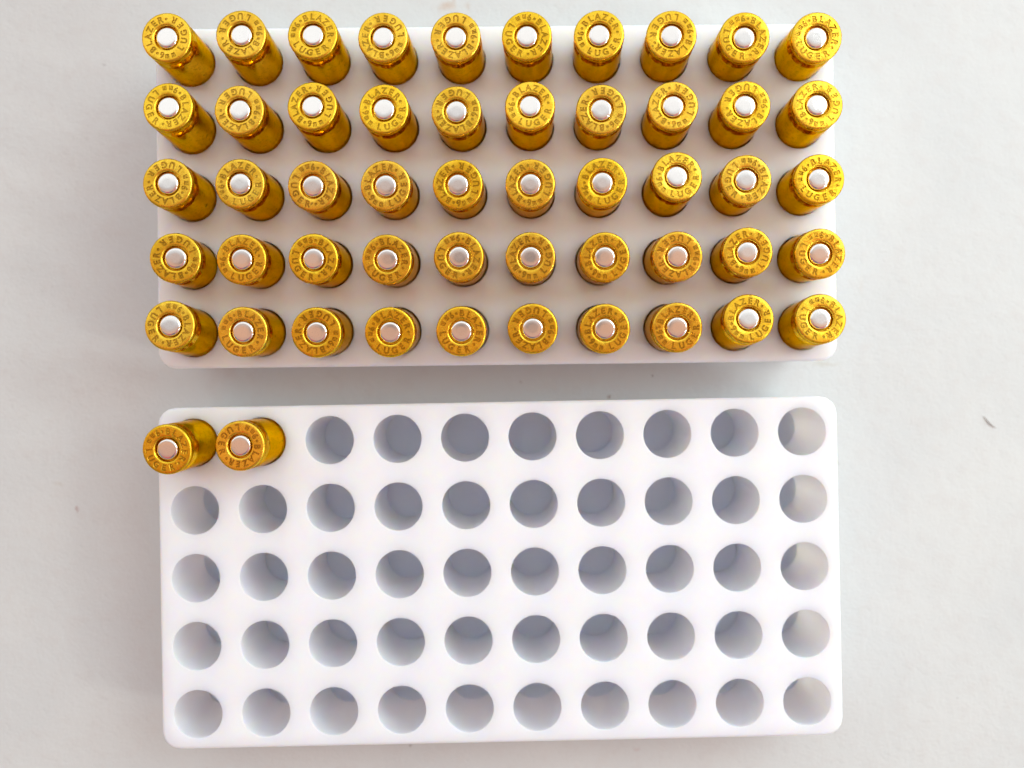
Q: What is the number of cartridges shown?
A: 52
